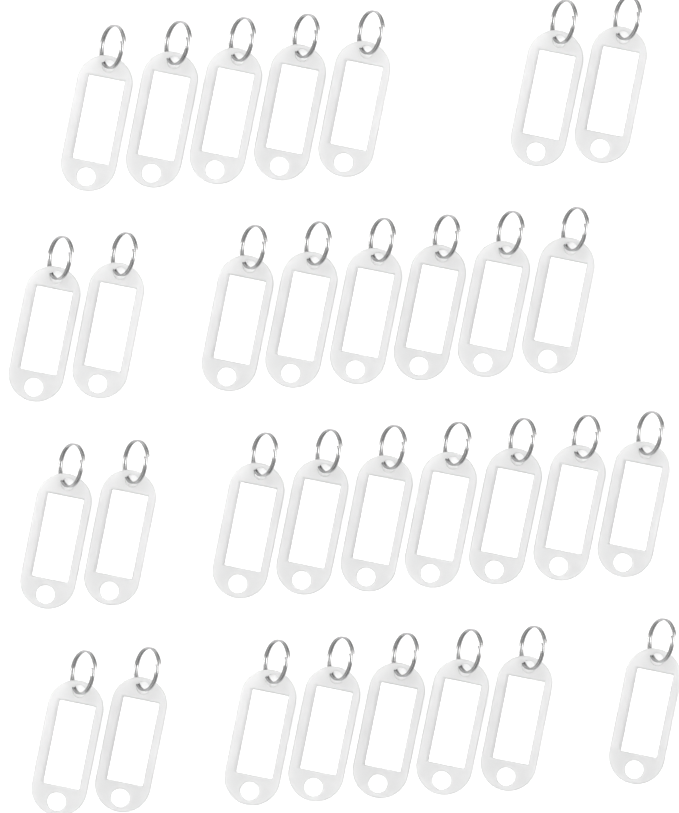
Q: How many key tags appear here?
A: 32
